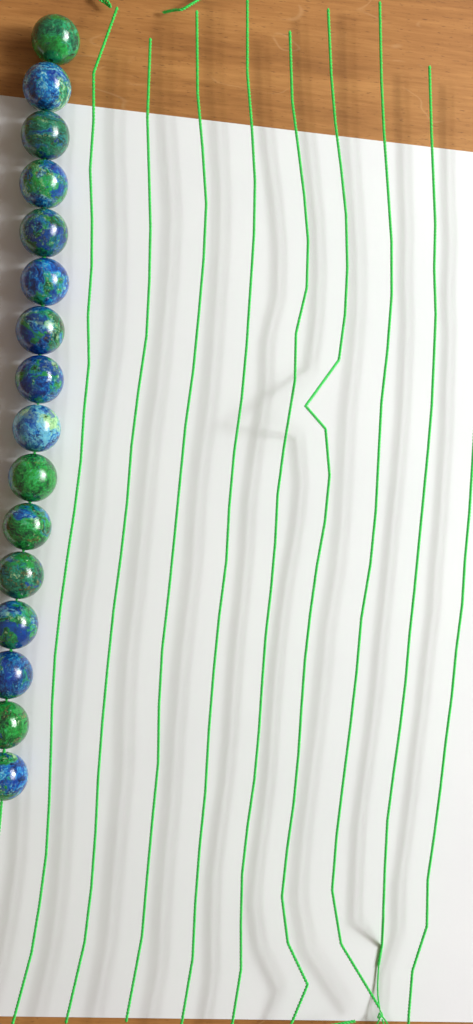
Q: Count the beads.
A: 16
